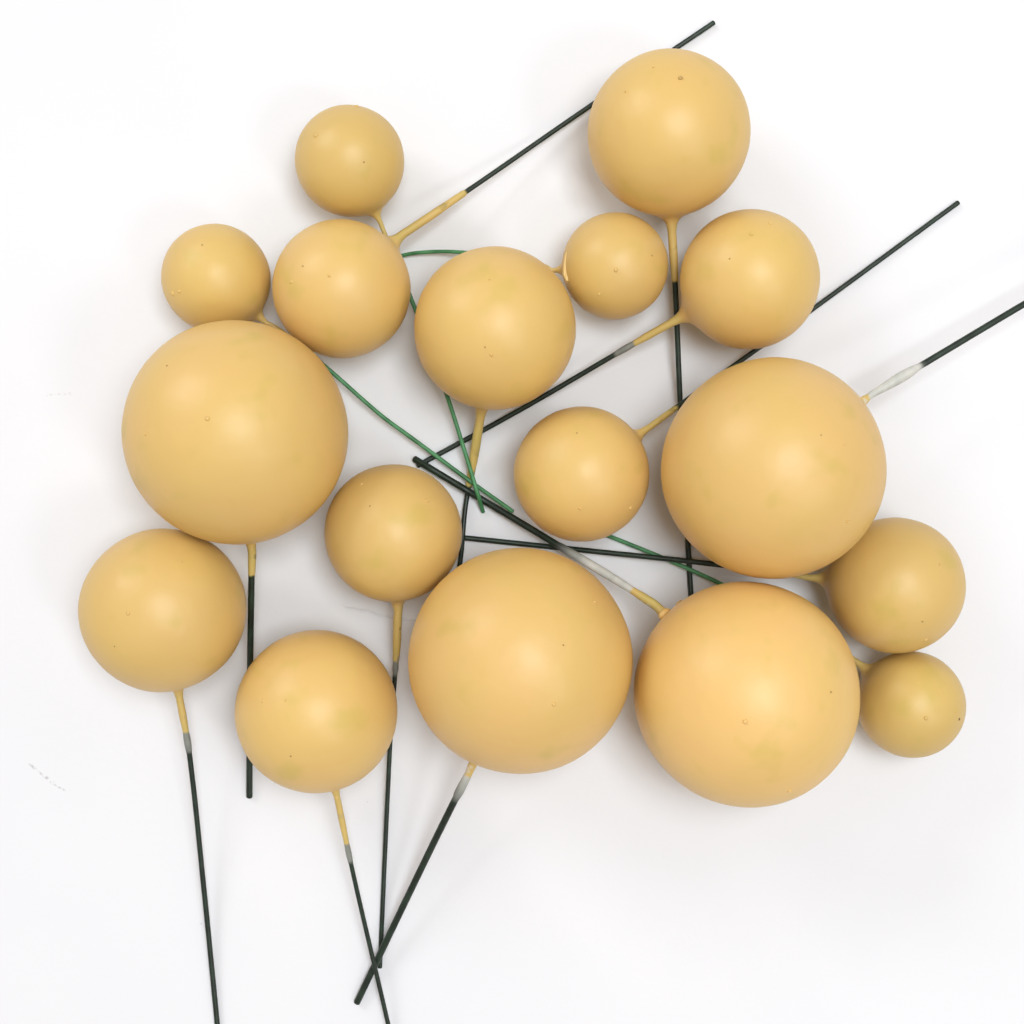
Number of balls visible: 17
